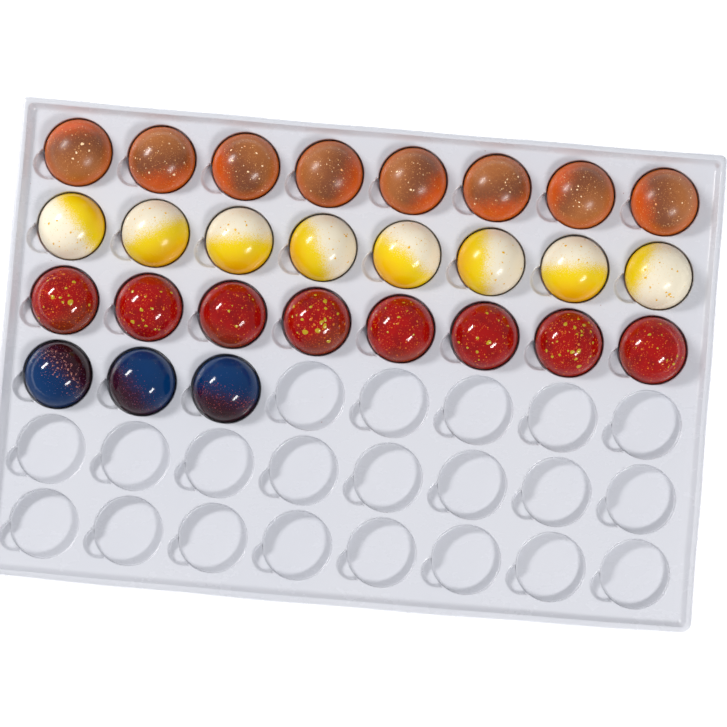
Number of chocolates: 27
